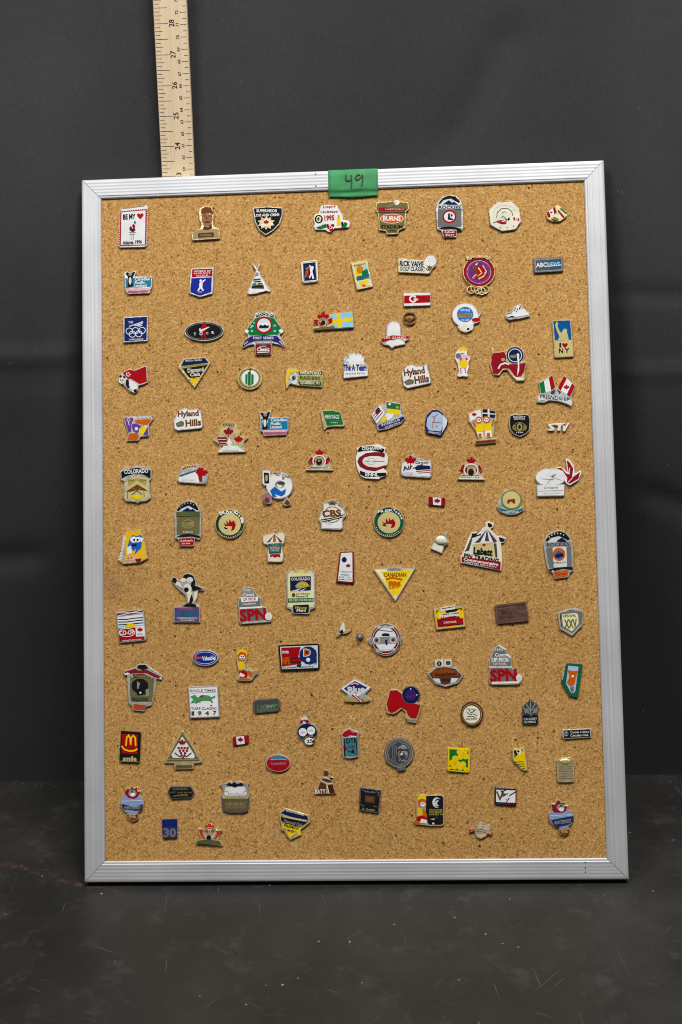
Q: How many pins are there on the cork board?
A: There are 112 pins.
